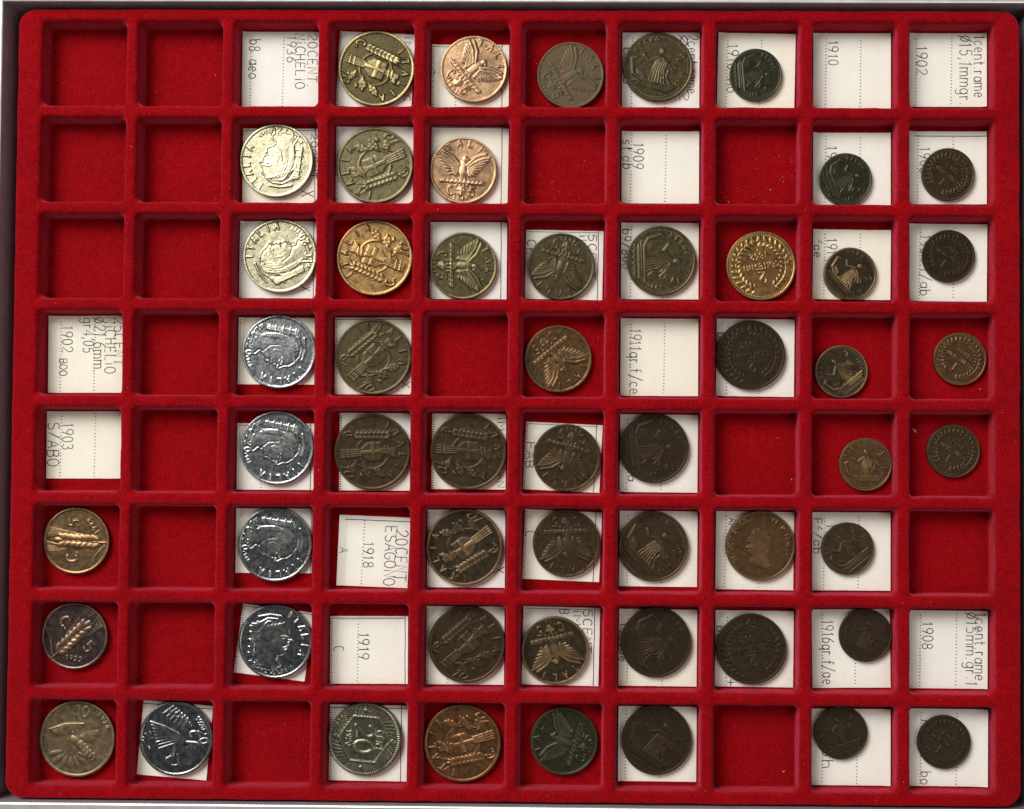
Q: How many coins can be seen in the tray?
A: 53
